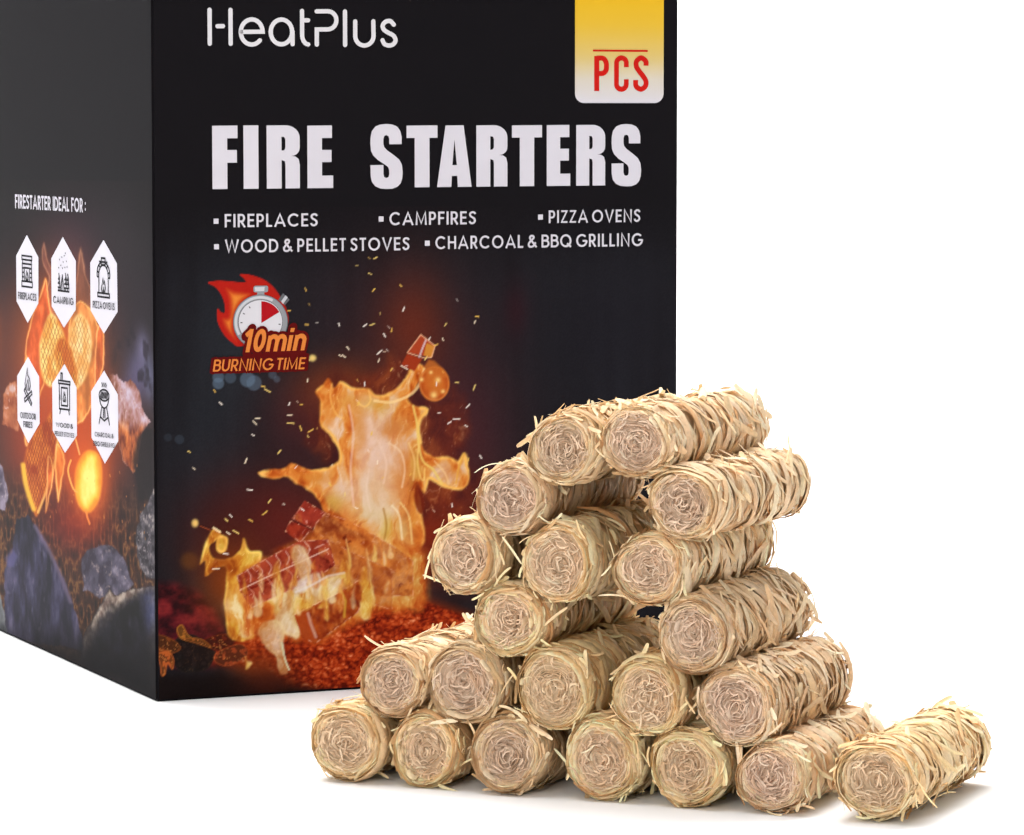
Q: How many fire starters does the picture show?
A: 21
